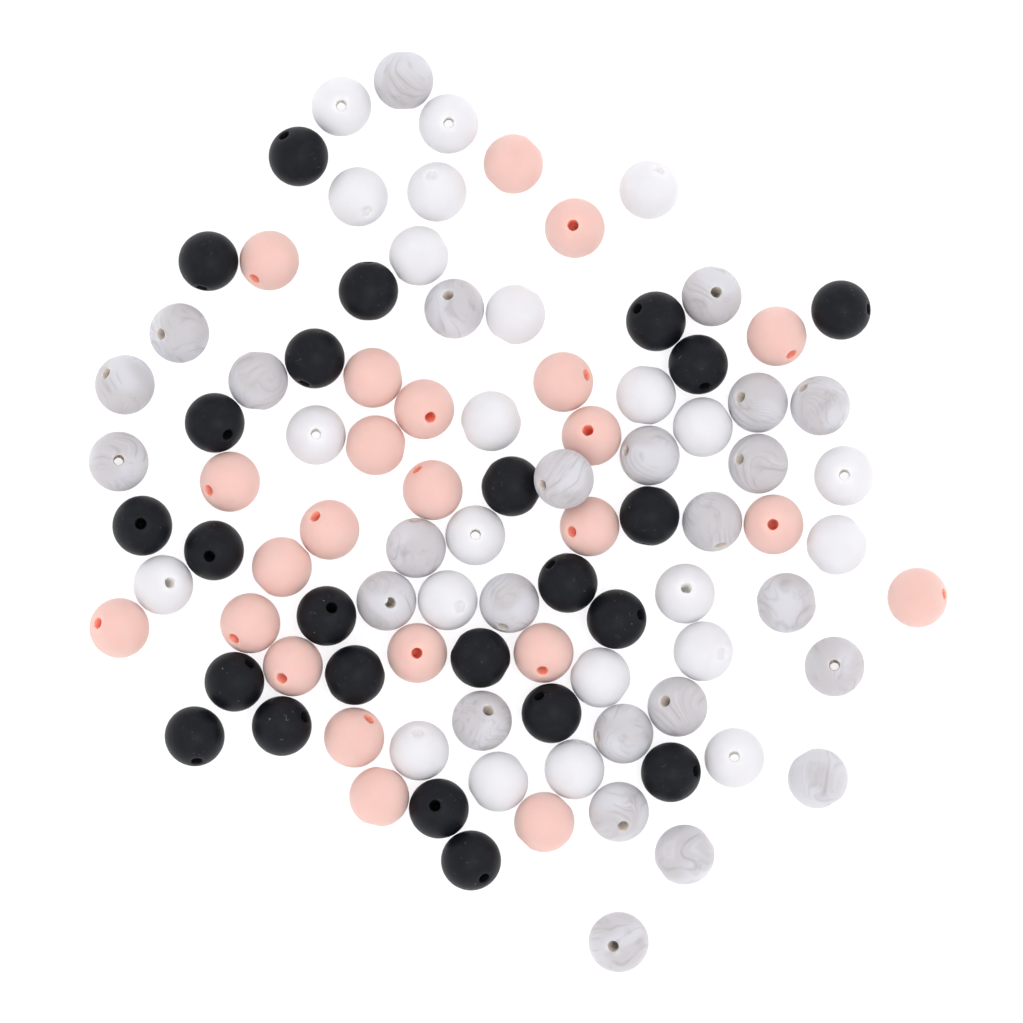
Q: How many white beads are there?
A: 23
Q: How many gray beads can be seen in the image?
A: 25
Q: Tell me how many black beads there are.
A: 24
